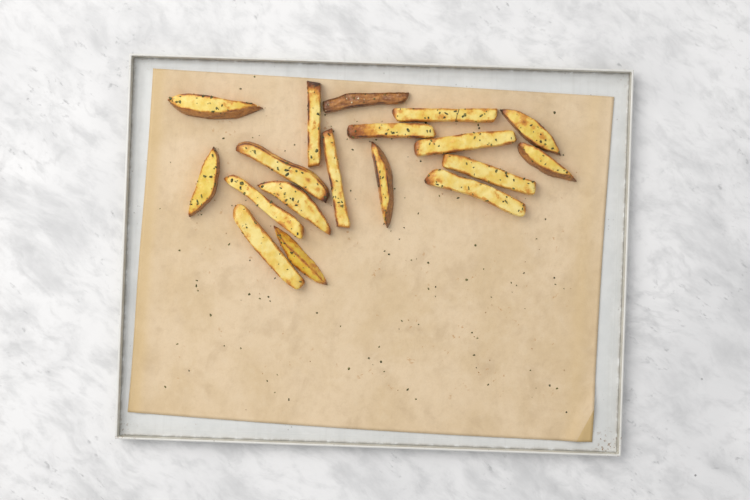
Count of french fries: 18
